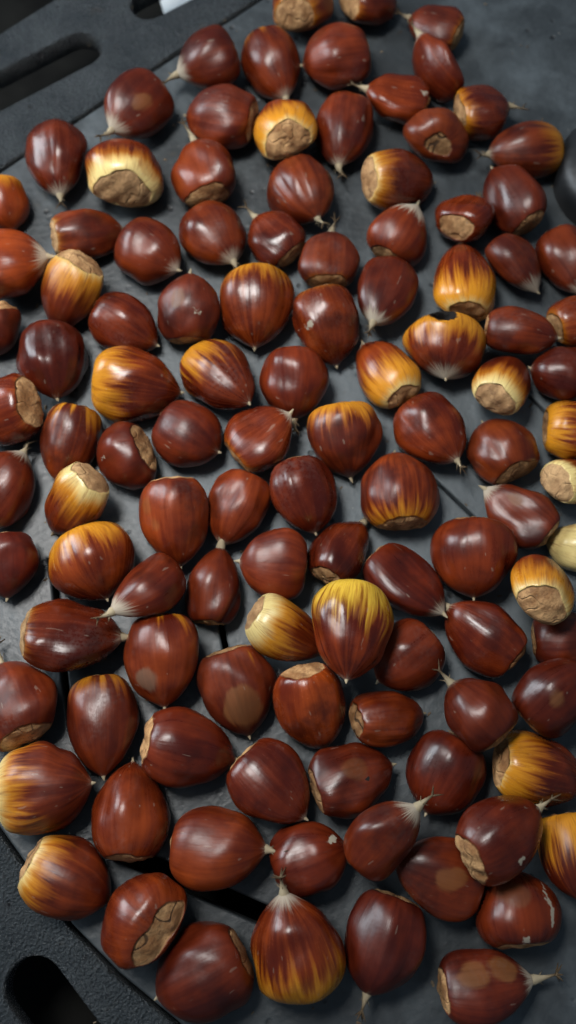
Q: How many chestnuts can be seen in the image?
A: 111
